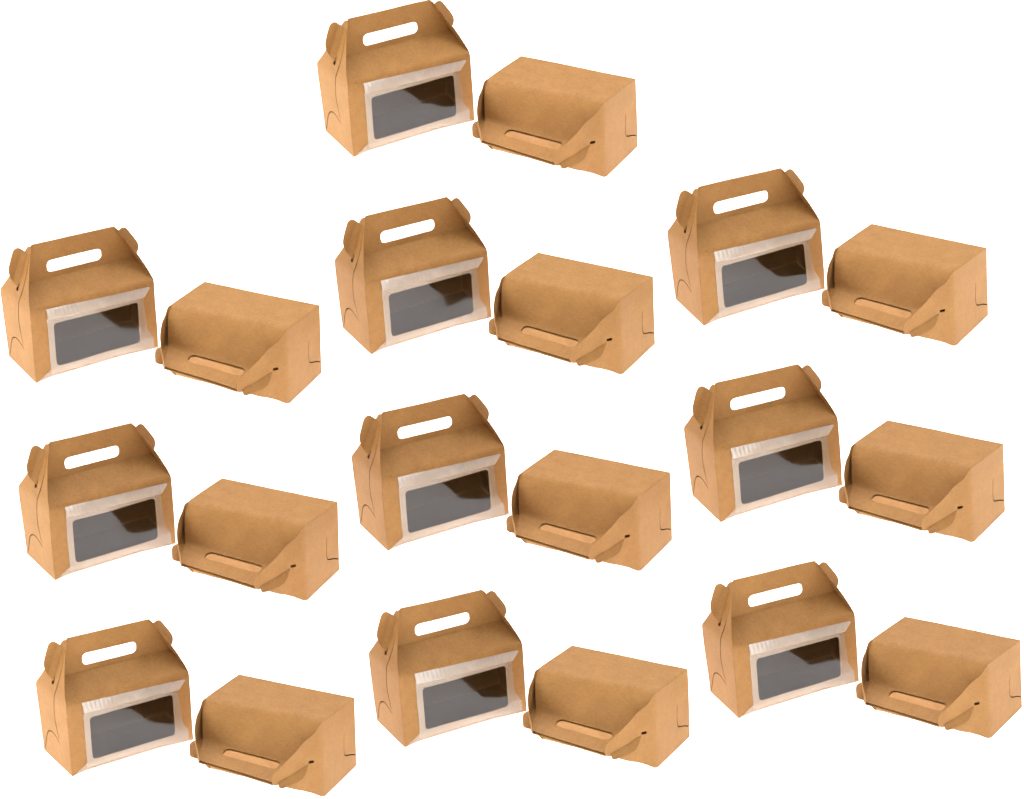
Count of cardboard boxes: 20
